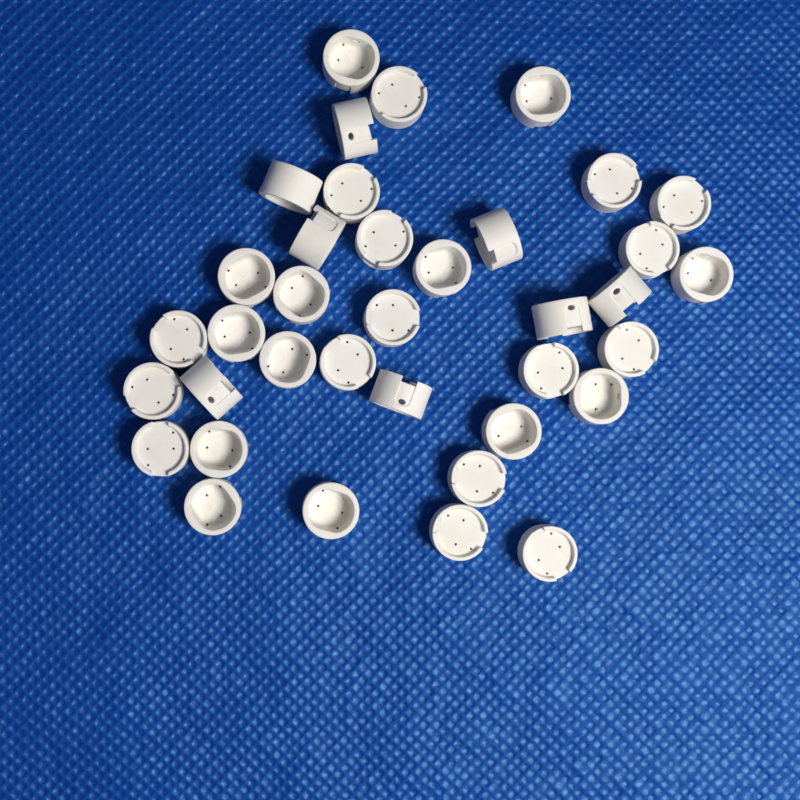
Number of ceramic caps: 37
